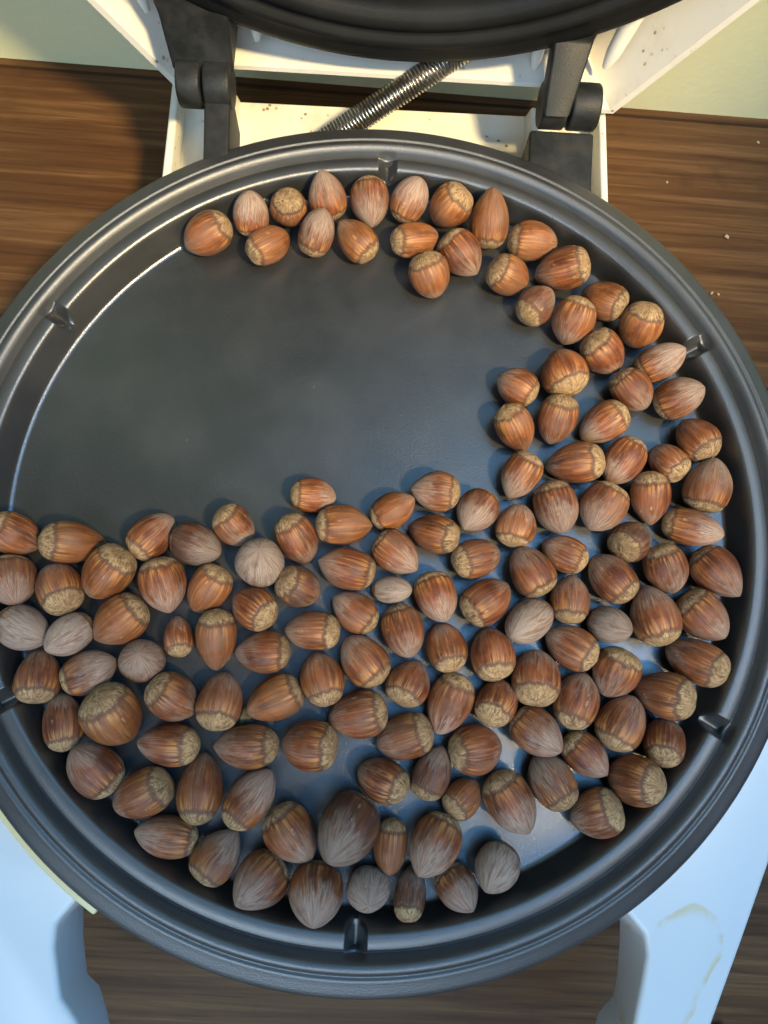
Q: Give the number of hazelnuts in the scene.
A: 141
